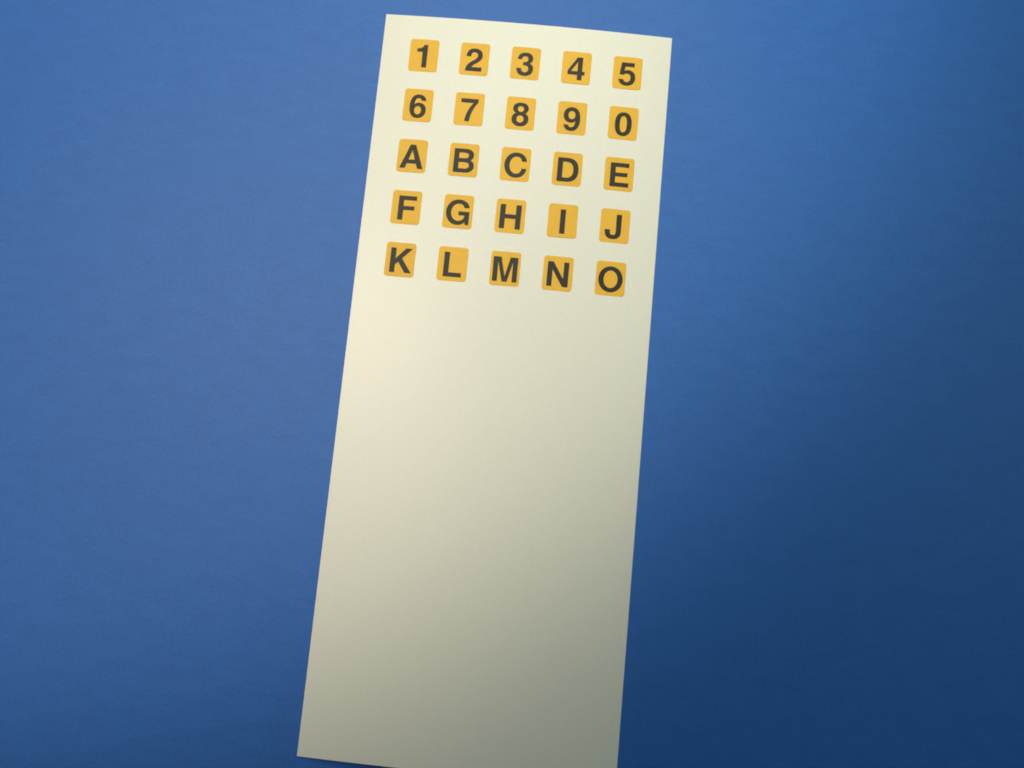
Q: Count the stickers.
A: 25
